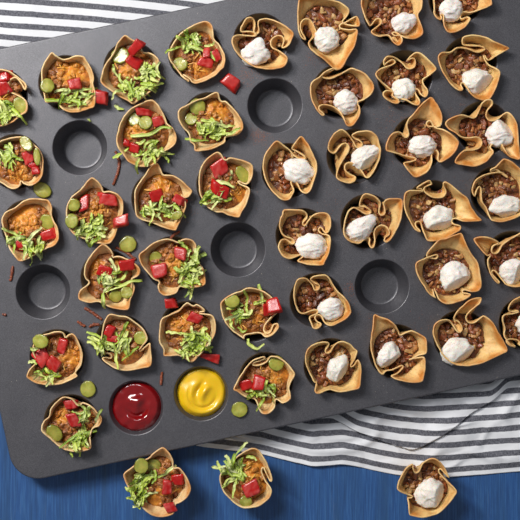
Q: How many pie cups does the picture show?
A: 23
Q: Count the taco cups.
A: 21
